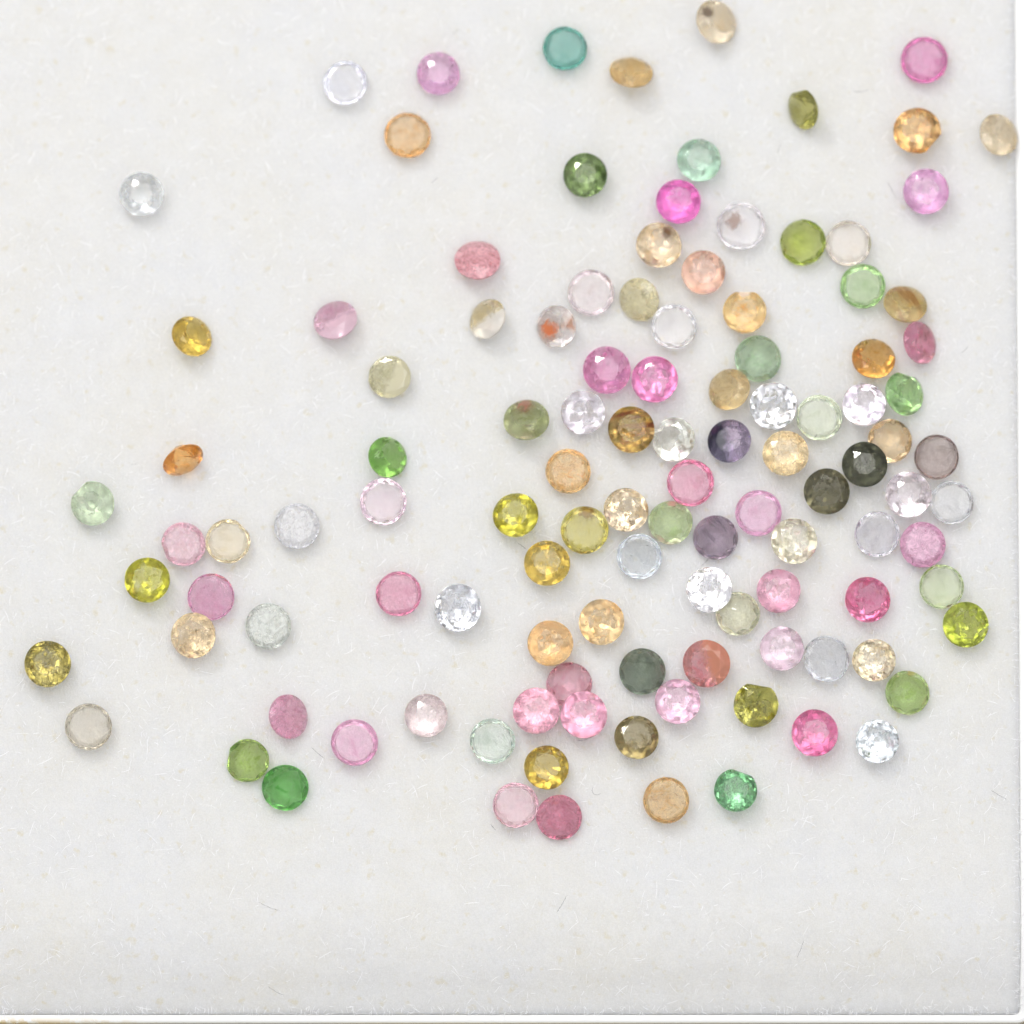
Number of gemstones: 115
